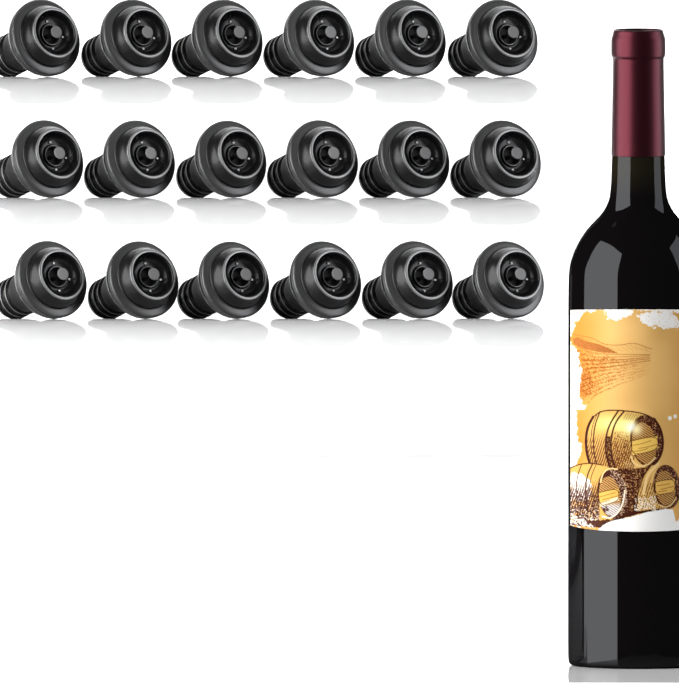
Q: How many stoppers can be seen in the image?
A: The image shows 18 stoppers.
